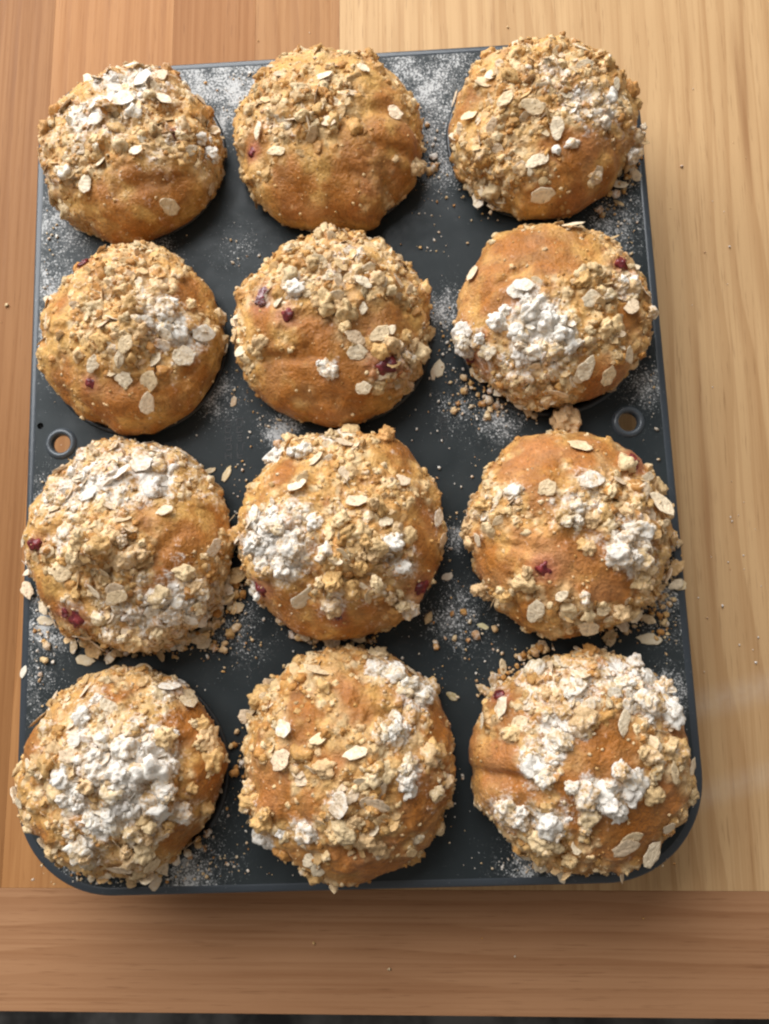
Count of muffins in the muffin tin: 12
